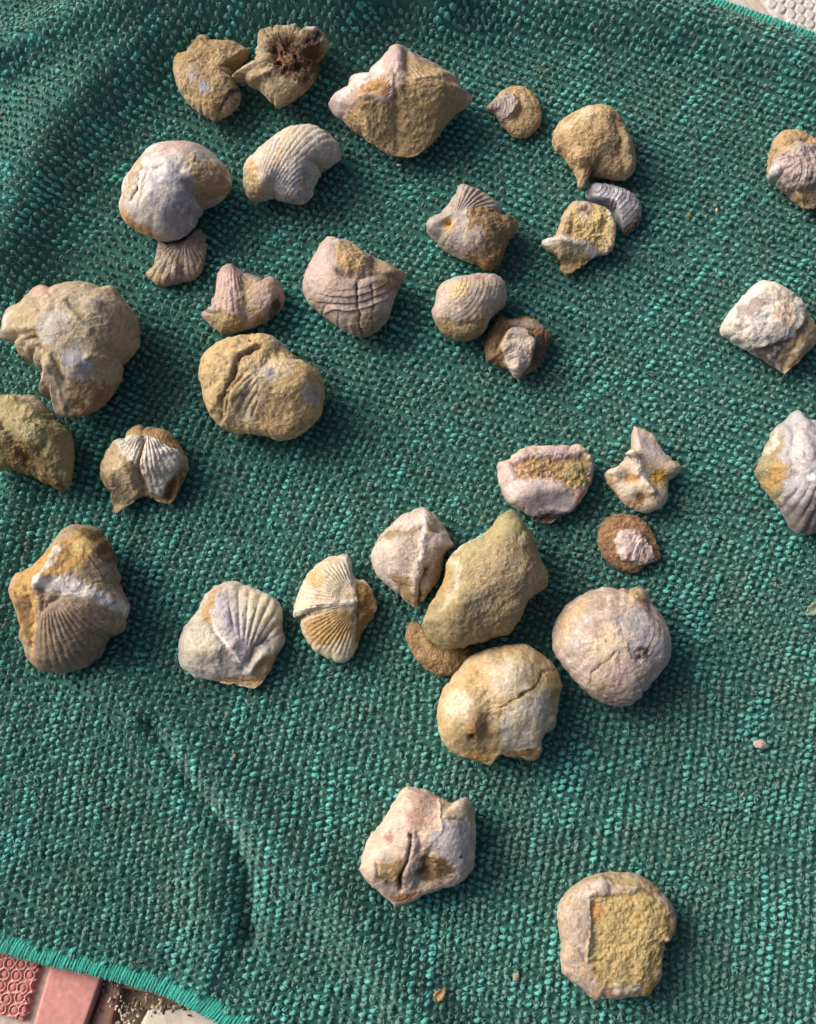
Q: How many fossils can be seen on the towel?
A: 35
